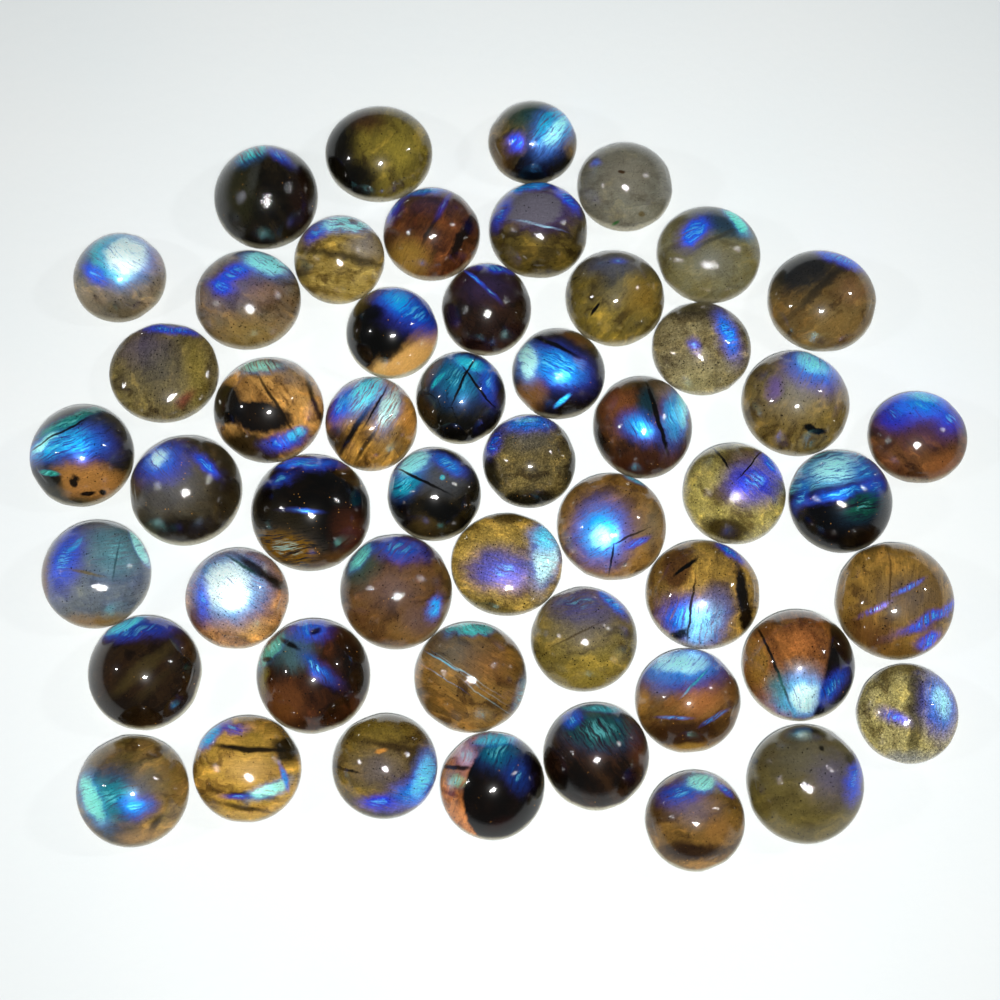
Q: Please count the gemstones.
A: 51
